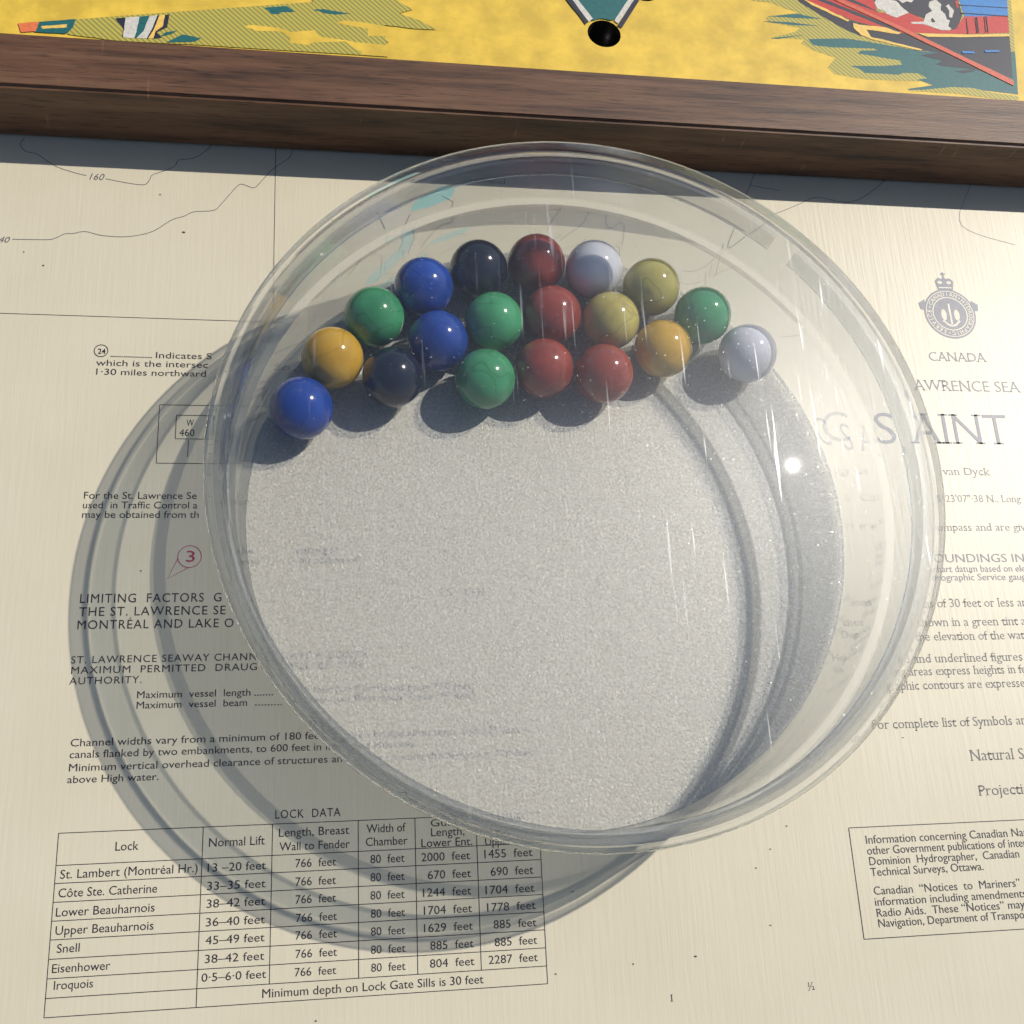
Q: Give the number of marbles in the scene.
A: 19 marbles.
